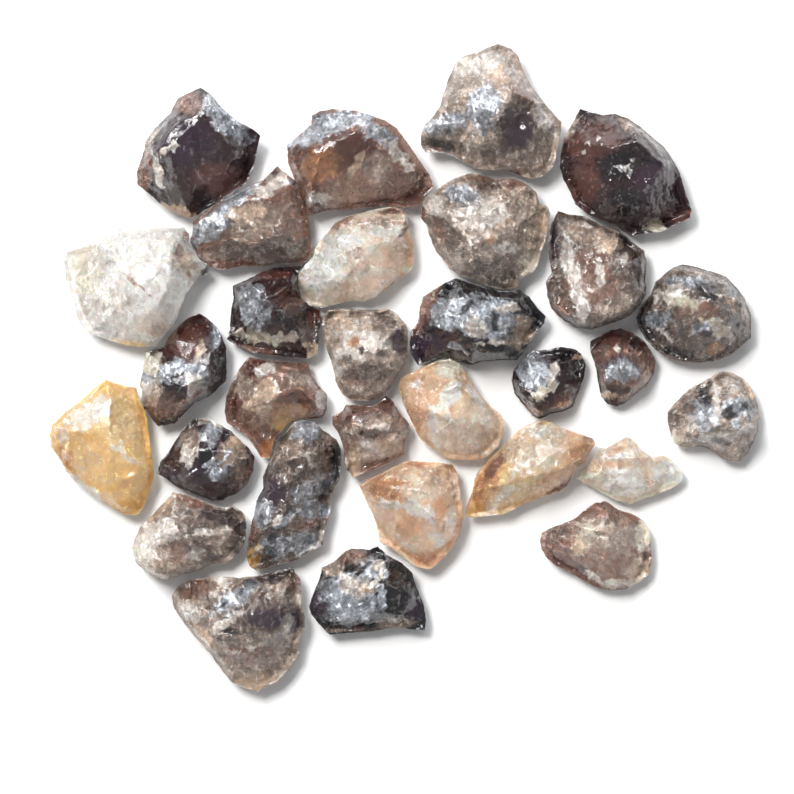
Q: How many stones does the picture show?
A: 30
